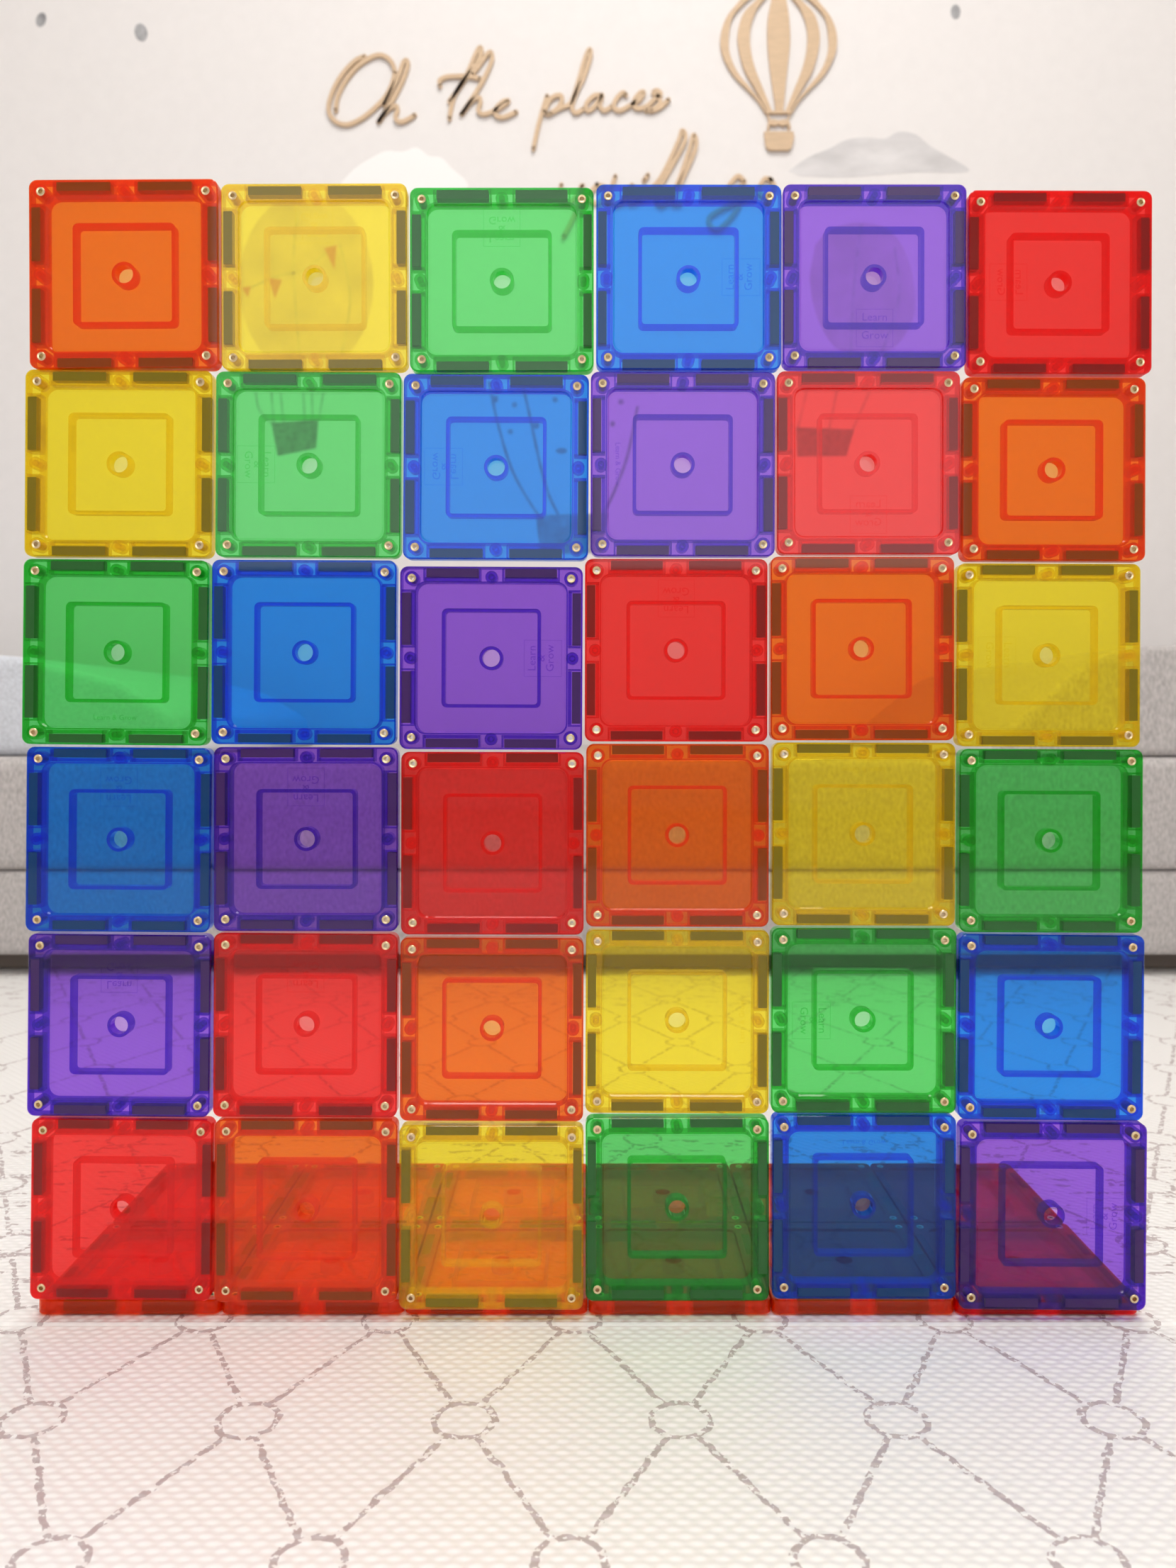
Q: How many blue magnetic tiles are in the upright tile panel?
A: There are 6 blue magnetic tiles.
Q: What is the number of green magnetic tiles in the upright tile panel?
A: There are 6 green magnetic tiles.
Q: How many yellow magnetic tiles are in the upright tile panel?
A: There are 6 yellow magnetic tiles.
